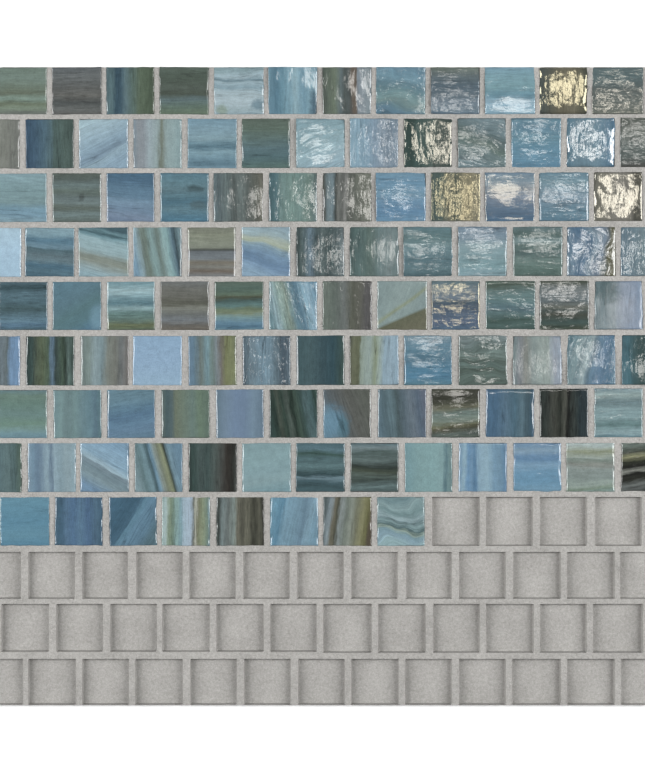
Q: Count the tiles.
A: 108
